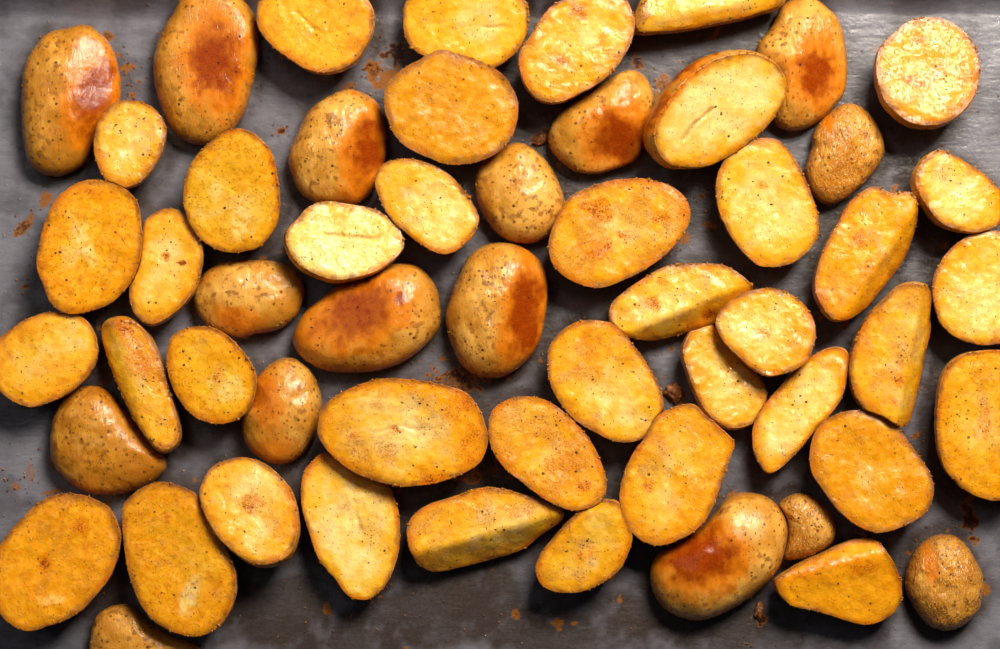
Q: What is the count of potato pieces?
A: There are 55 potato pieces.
